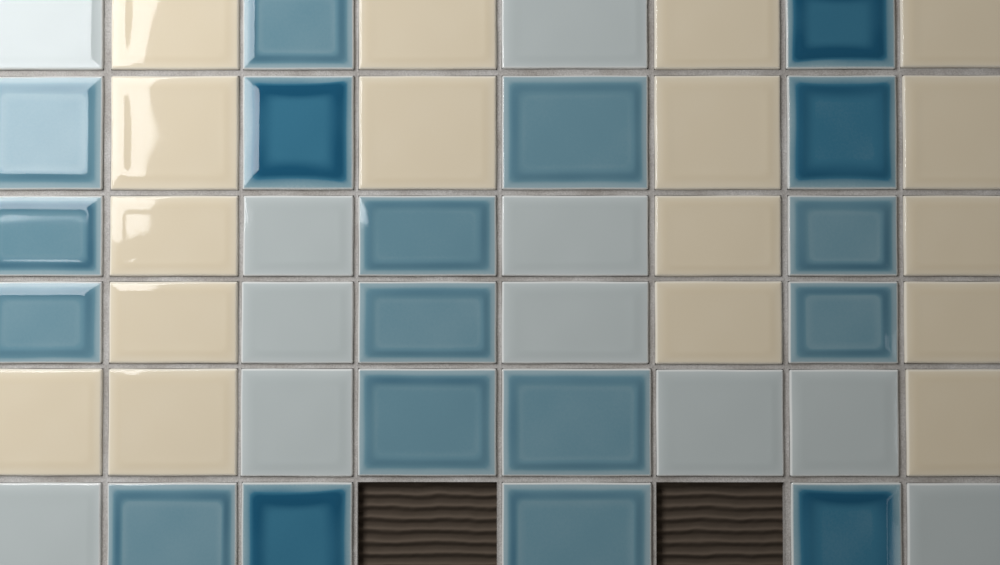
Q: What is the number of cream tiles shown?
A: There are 17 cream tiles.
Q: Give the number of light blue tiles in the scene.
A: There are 13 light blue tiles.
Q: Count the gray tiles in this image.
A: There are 11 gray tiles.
